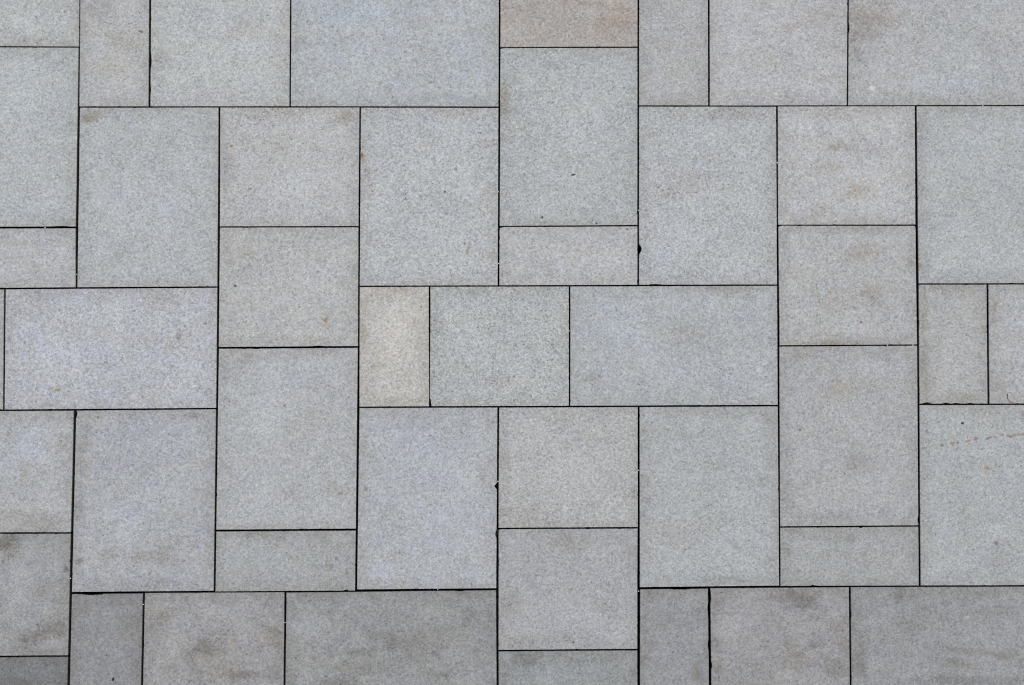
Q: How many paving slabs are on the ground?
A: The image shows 47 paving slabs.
